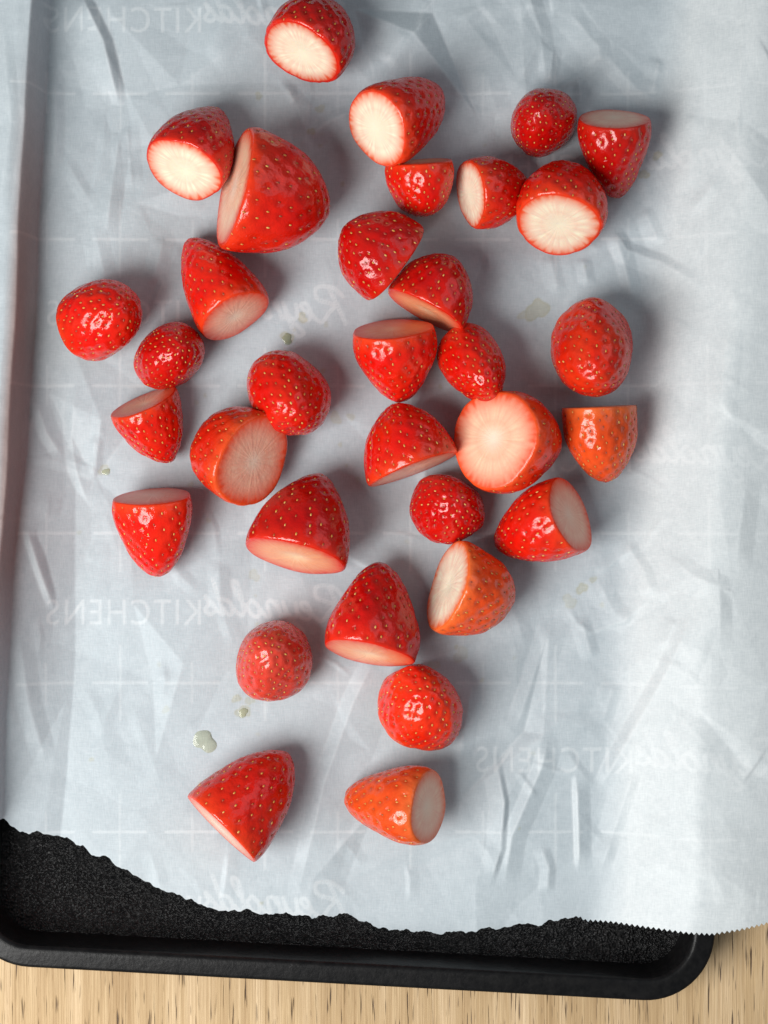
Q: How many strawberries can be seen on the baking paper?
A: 33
